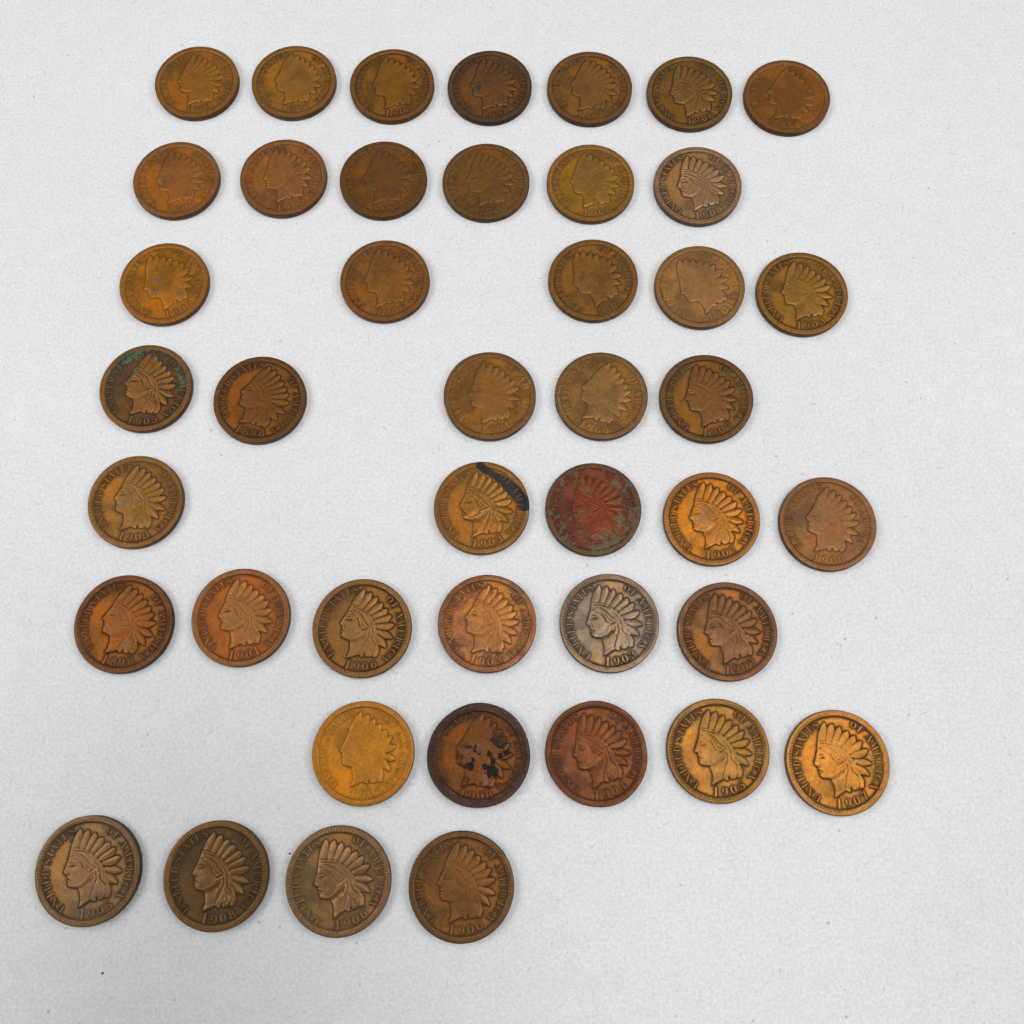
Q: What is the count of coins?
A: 43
